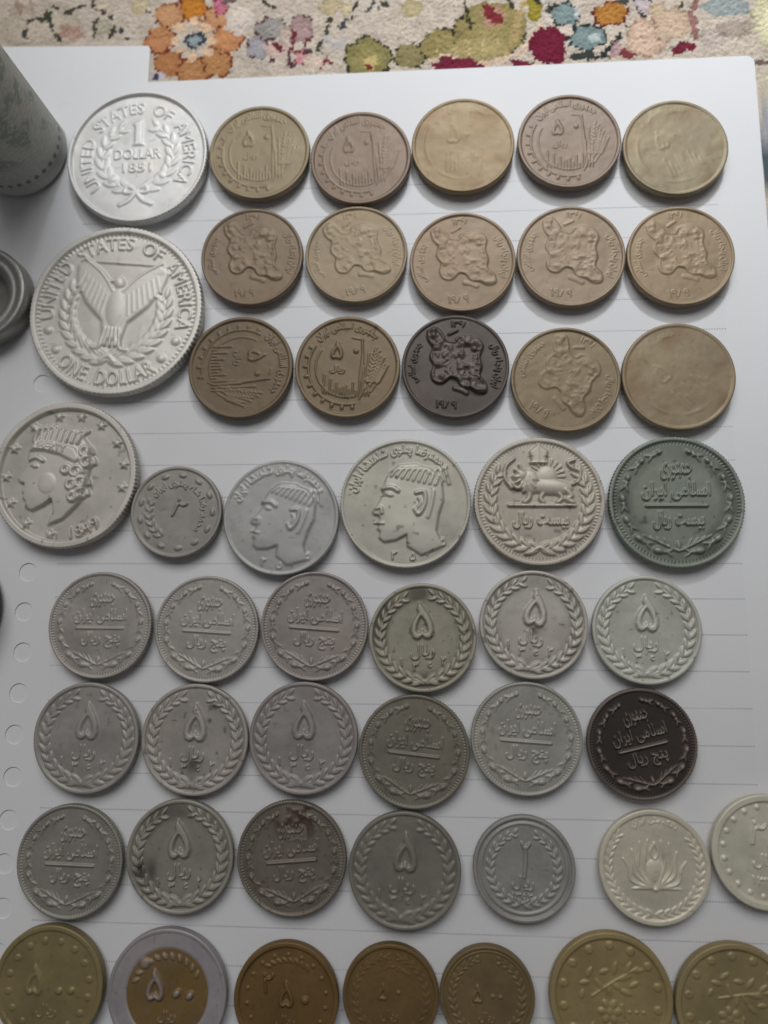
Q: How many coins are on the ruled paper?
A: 49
